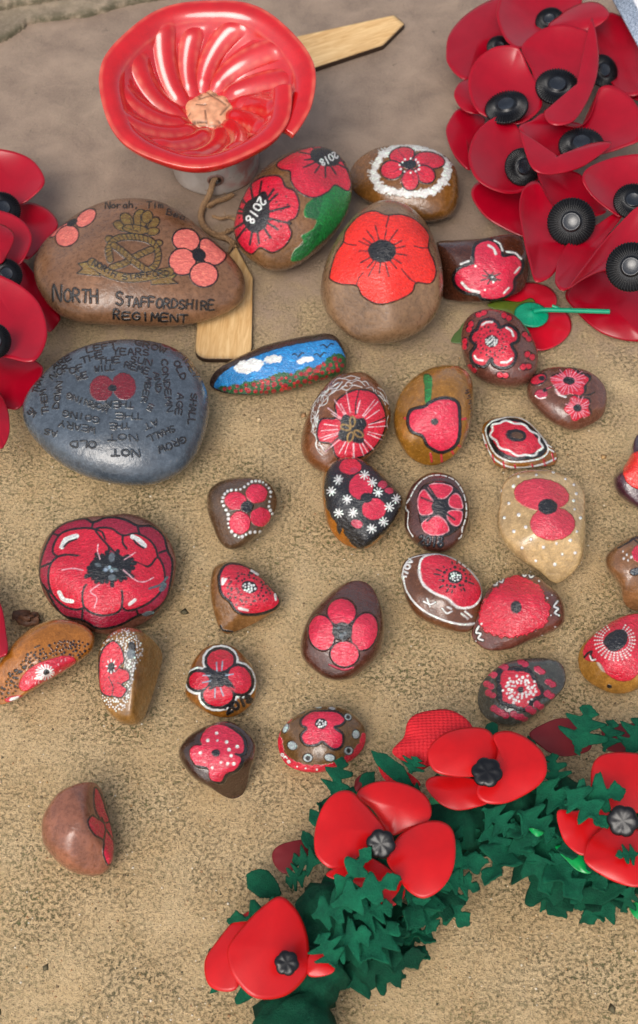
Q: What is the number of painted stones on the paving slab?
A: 31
